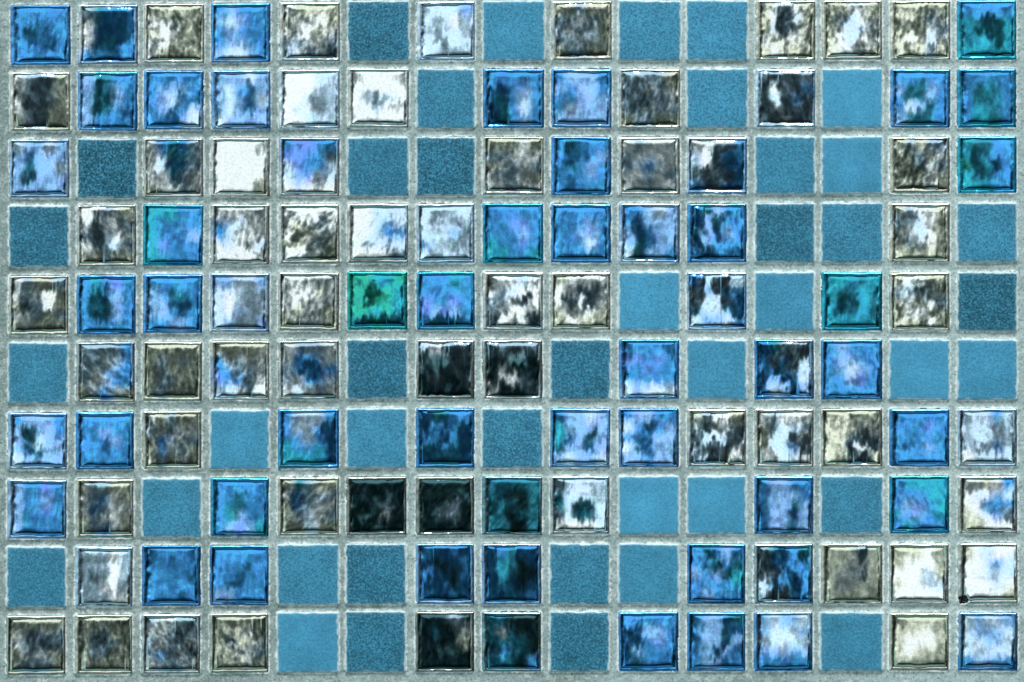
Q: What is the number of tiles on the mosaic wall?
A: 150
